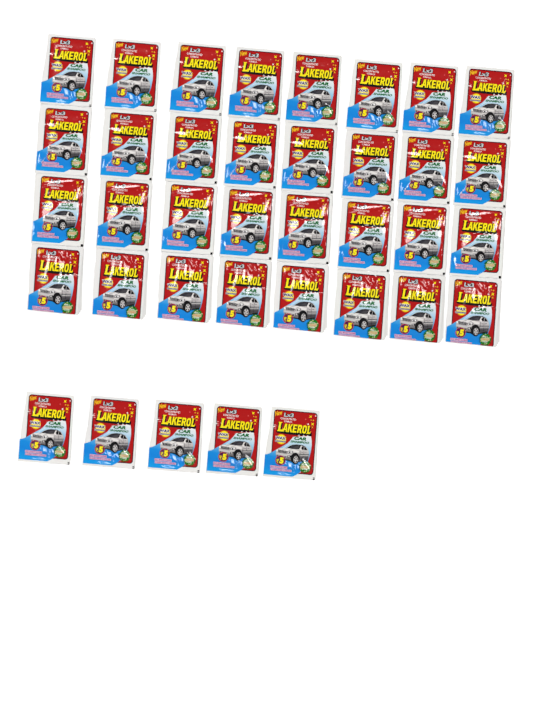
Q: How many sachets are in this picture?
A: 37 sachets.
